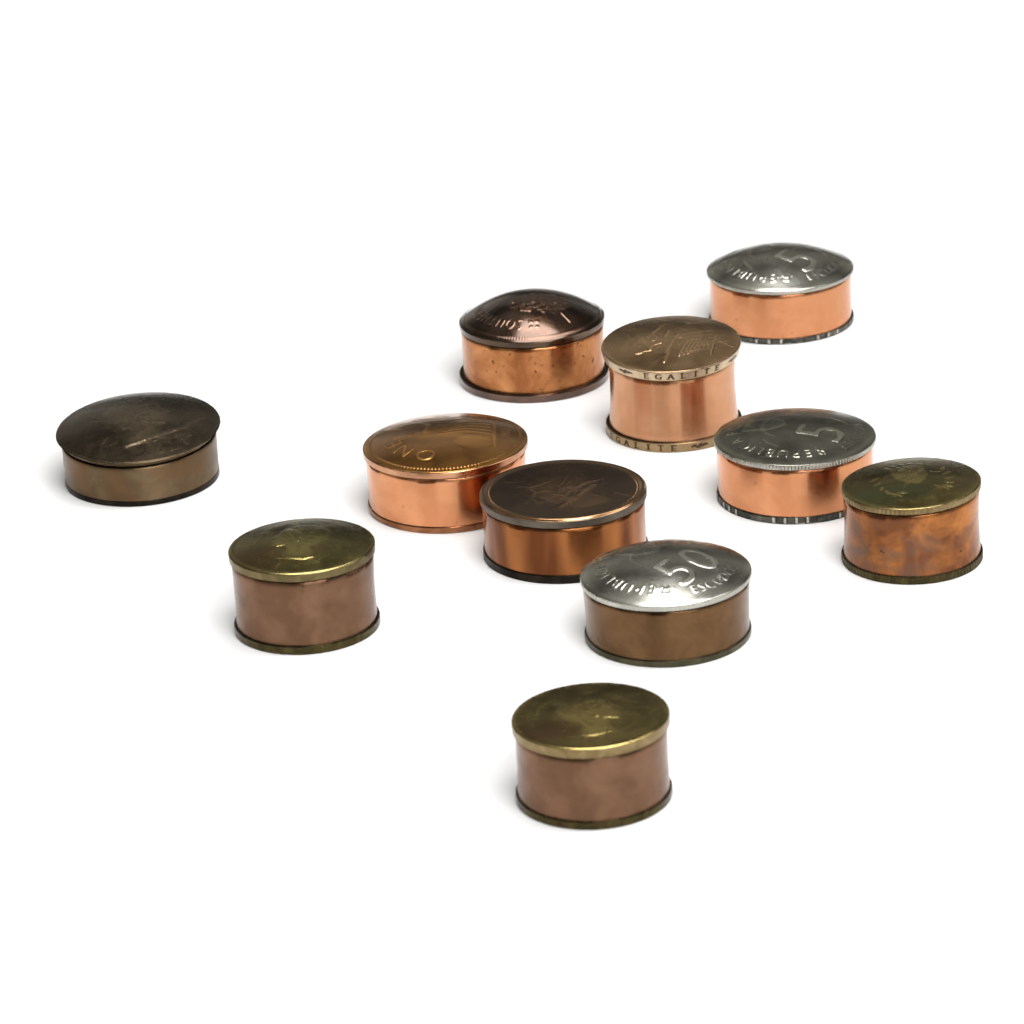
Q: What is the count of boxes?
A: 11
